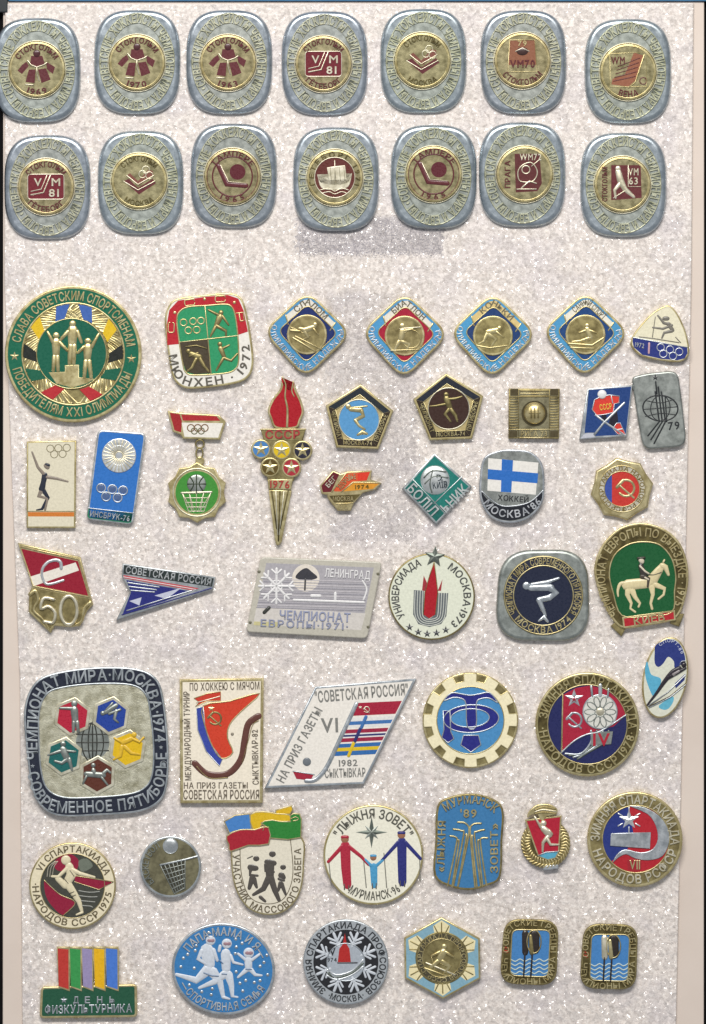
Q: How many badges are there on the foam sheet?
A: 59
